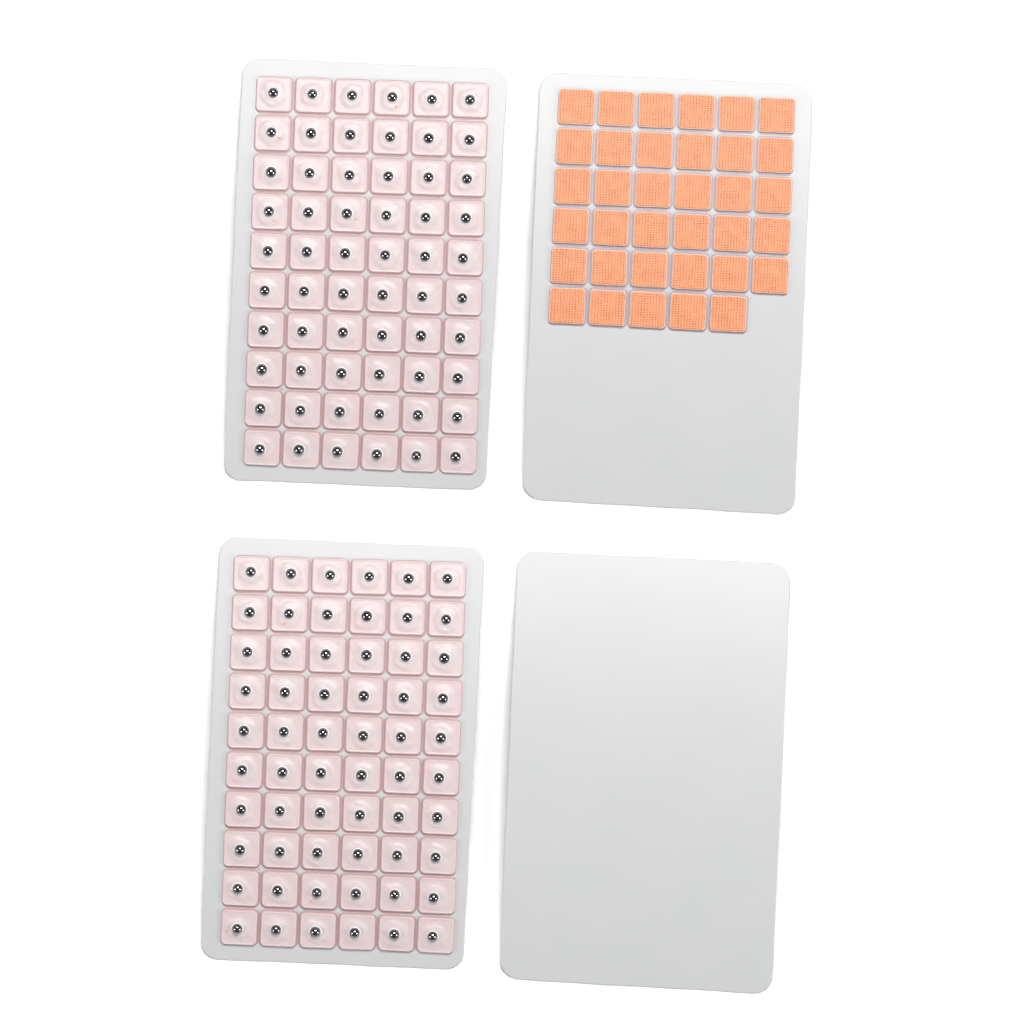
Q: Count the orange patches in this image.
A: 35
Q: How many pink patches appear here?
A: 120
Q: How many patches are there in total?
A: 155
